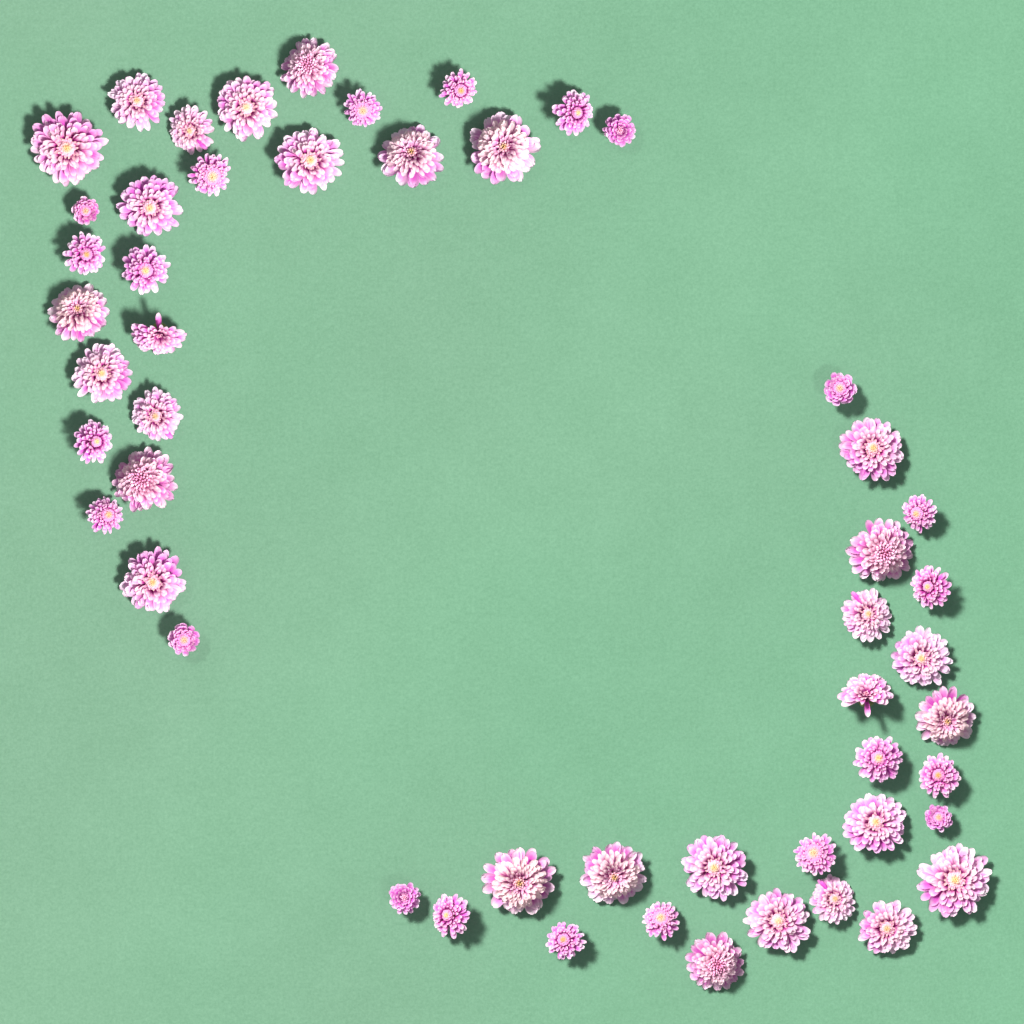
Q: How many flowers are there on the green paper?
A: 52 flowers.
